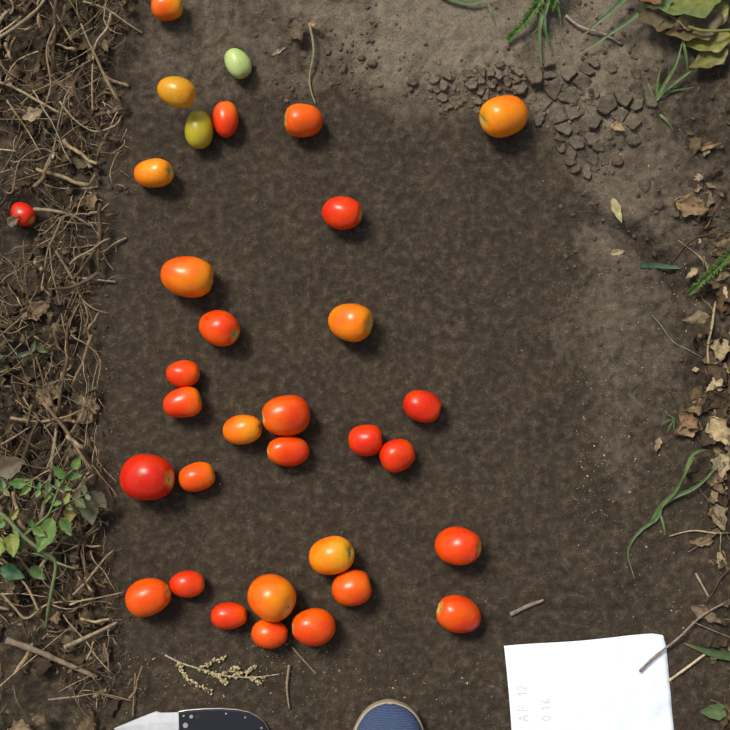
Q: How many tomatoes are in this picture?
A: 33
